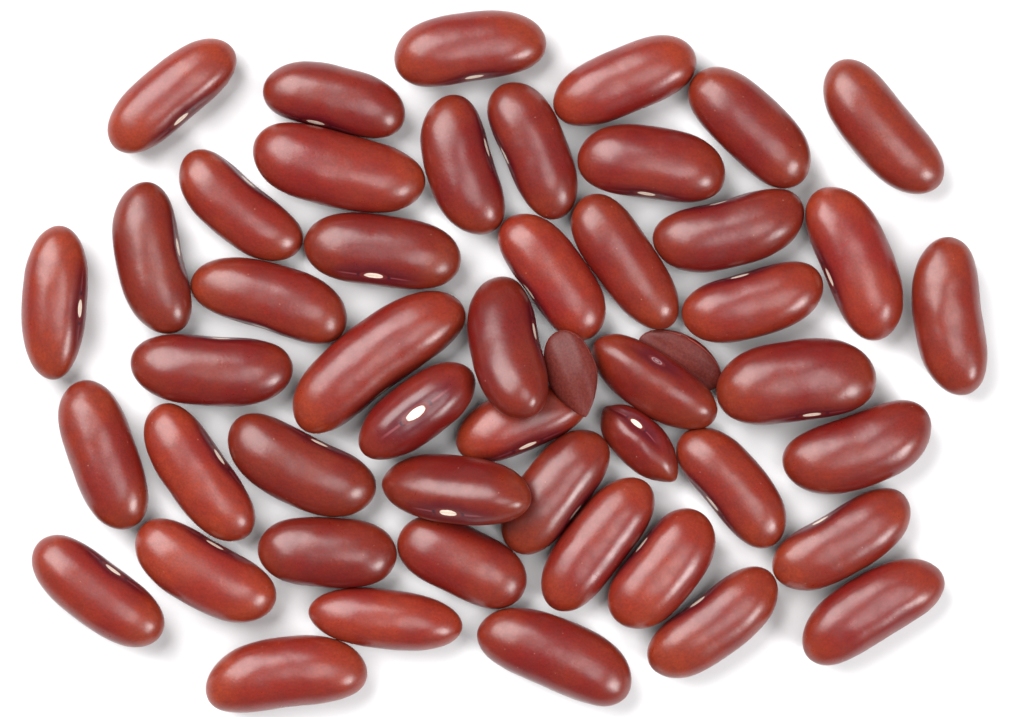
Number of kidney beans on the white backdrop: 50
